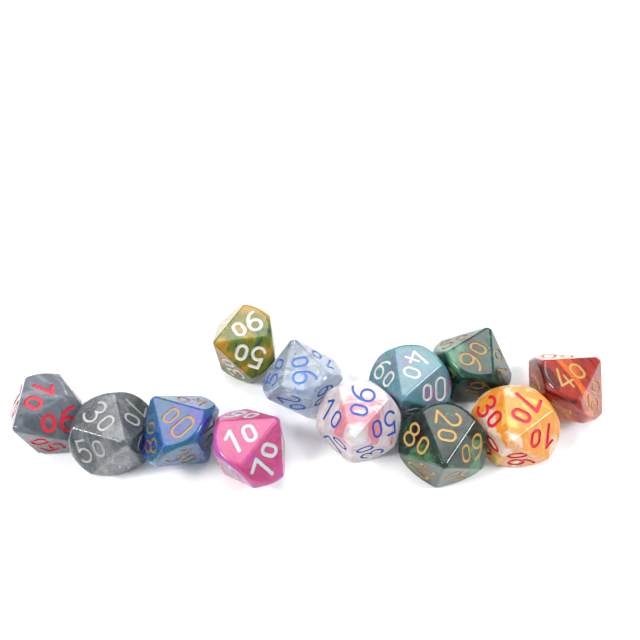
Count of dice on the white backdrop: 12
